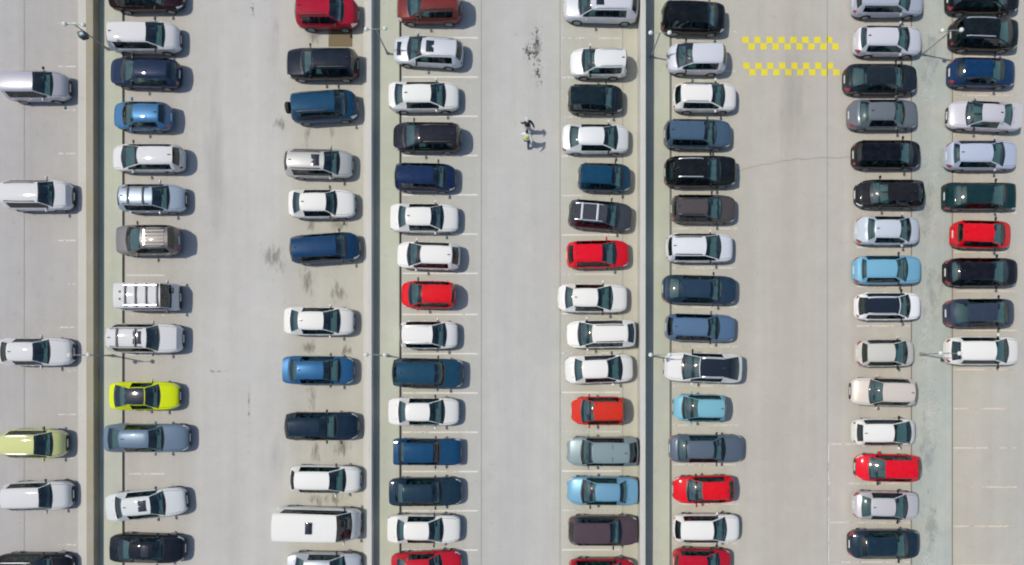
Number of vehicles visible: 101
